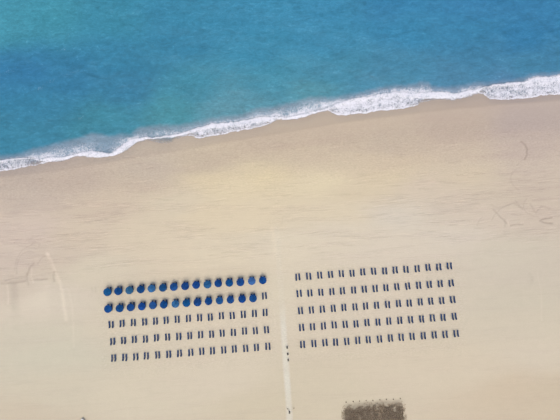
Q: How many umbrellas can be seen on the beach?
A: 29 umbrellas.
